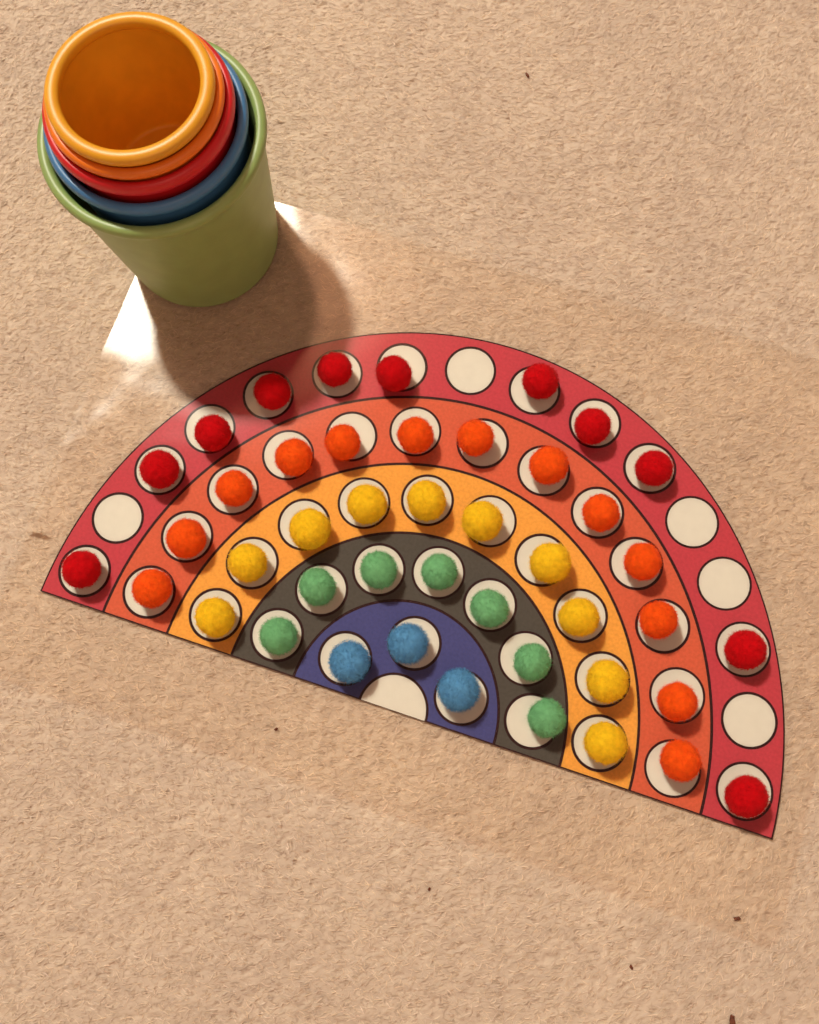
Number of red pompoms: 11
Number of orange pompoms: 13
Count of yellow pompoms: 10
